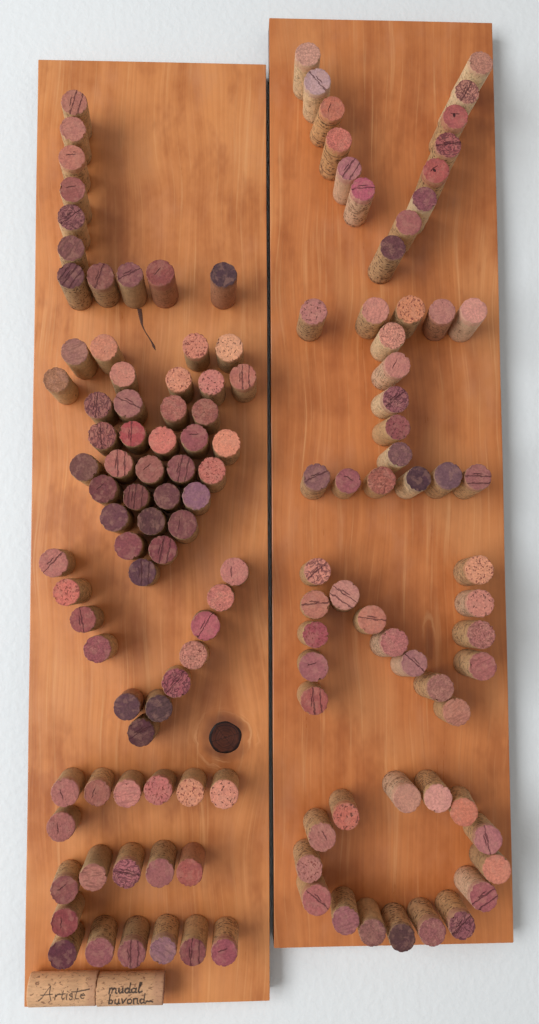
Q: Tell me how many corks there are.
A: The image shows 137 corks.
